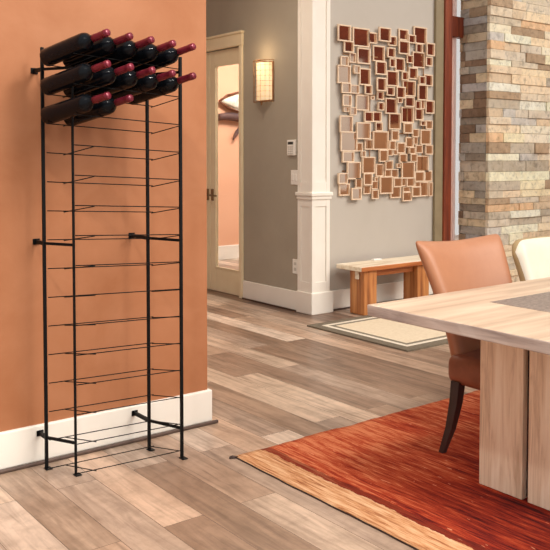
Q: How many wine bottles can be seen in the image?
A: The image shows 12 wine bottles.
